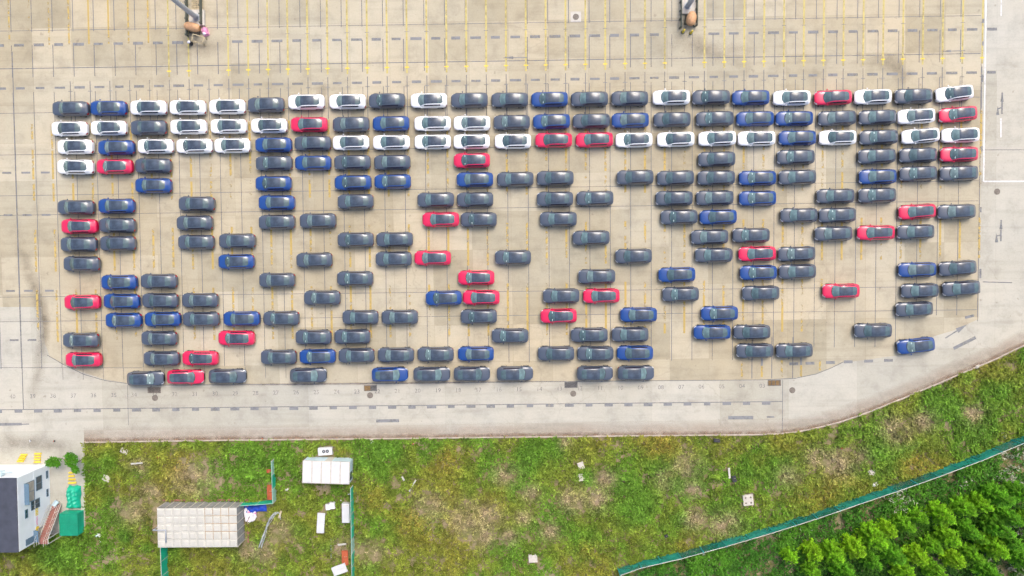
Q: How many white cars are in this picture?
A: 35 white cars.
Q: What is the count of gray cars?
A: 120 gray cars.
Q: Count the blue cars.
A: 41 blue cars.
